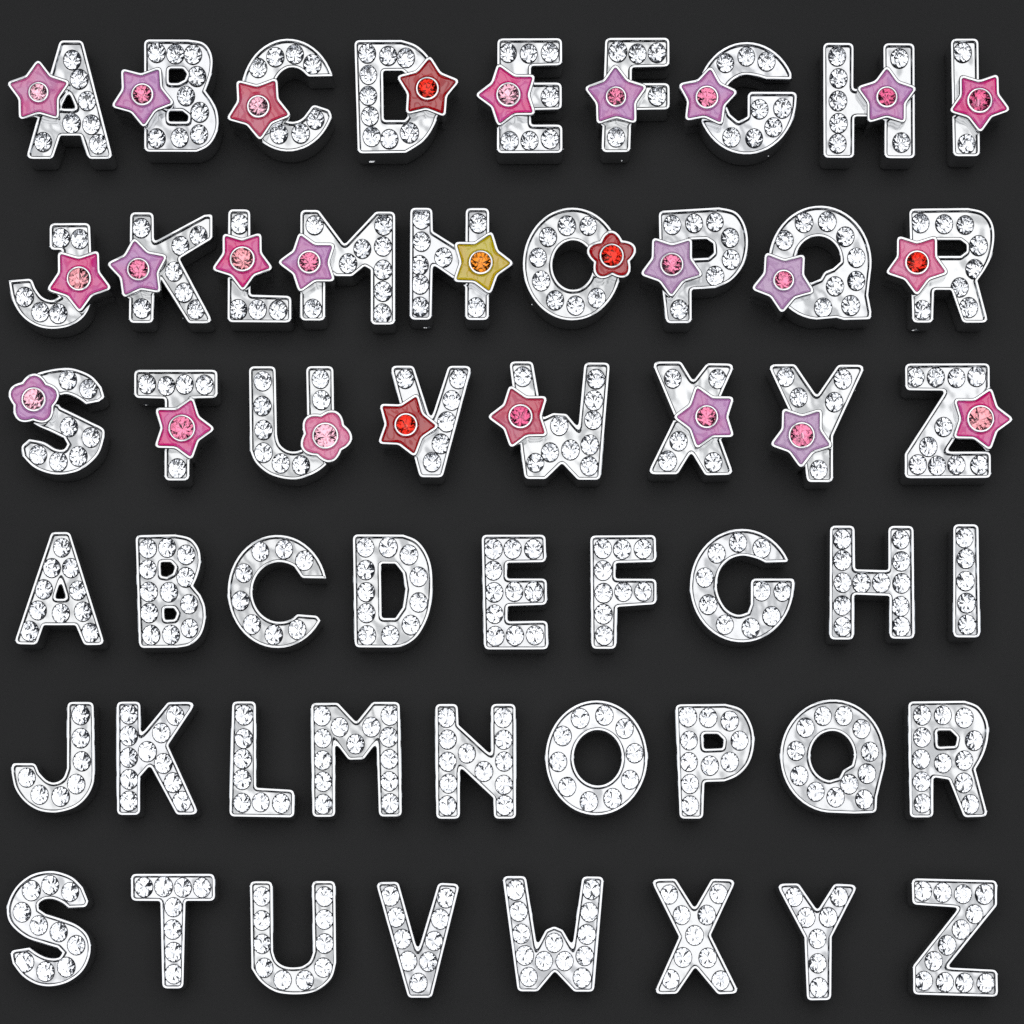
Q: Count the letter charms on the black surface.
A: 52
